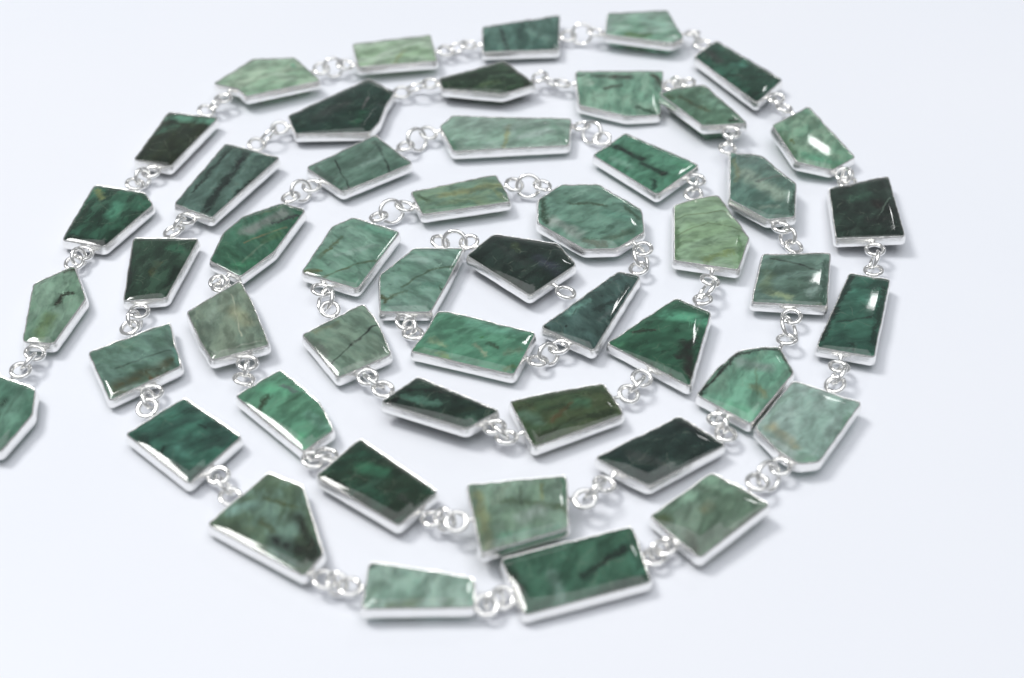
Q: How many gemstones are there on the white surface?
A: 49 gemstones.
